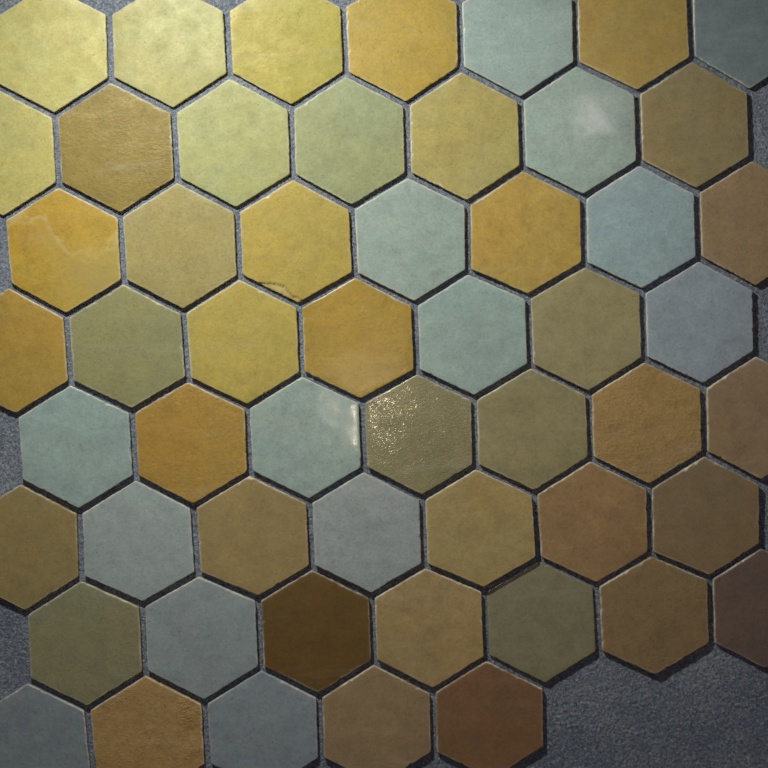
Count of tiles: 54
